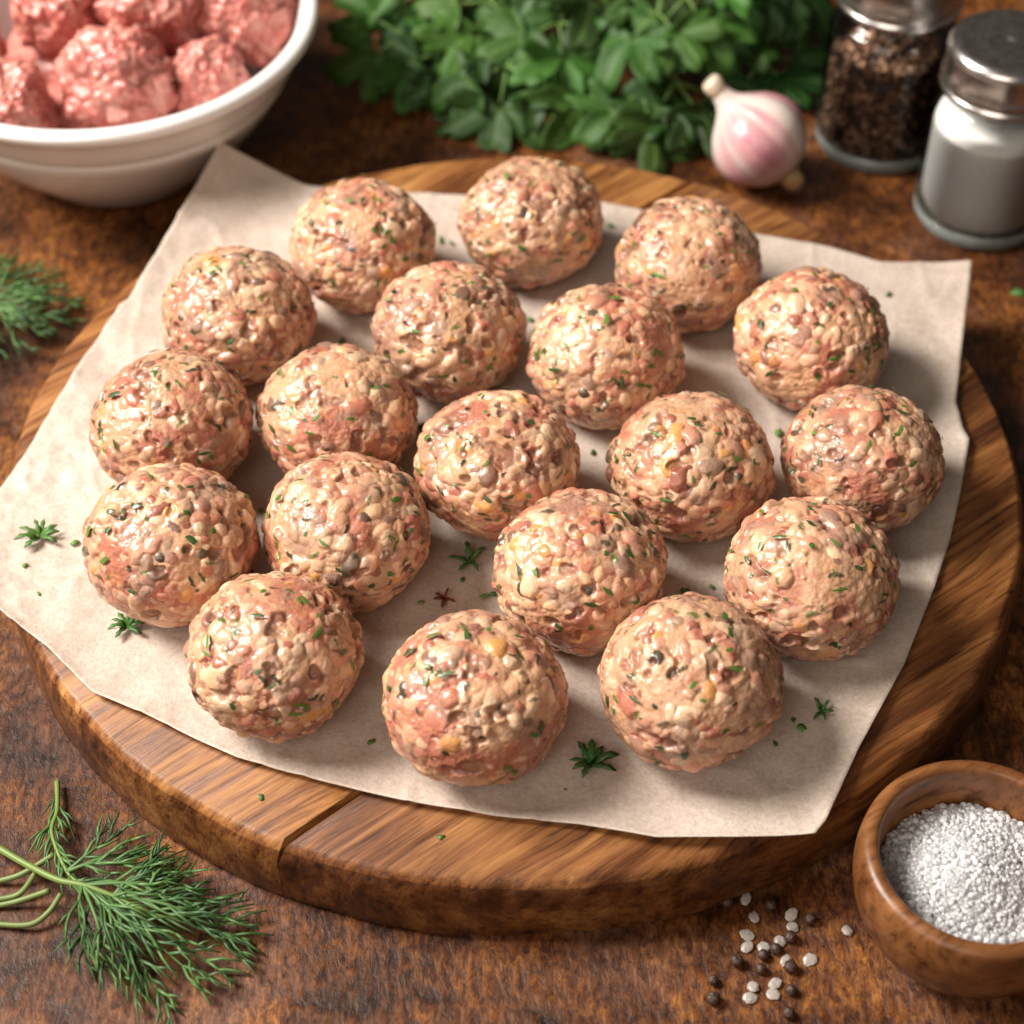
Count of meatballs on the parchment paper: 19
